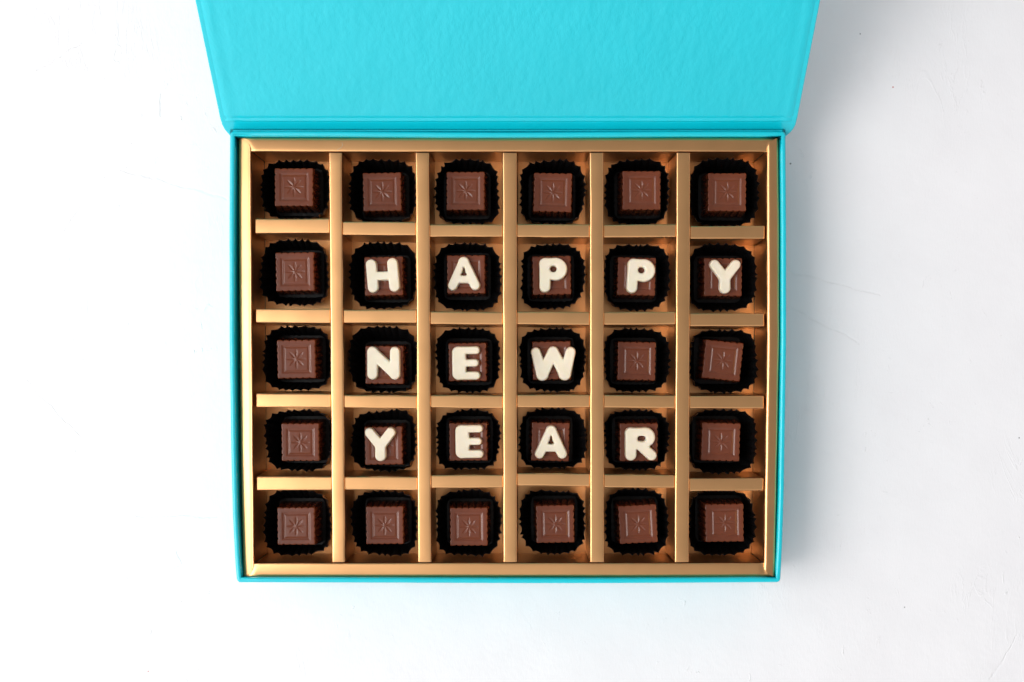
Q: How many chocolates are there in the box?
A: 30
